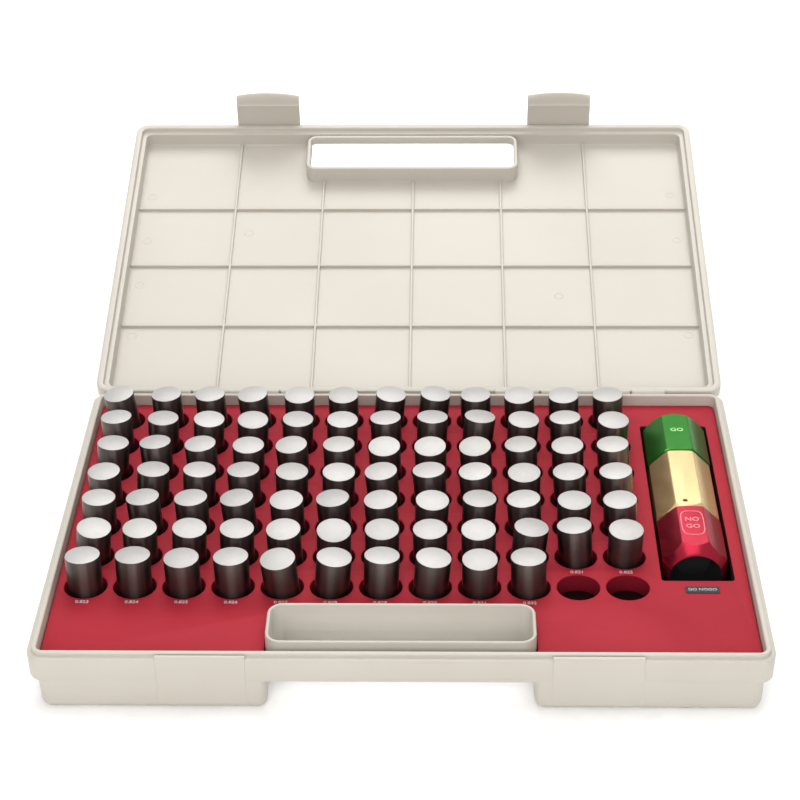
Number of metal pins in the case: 82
